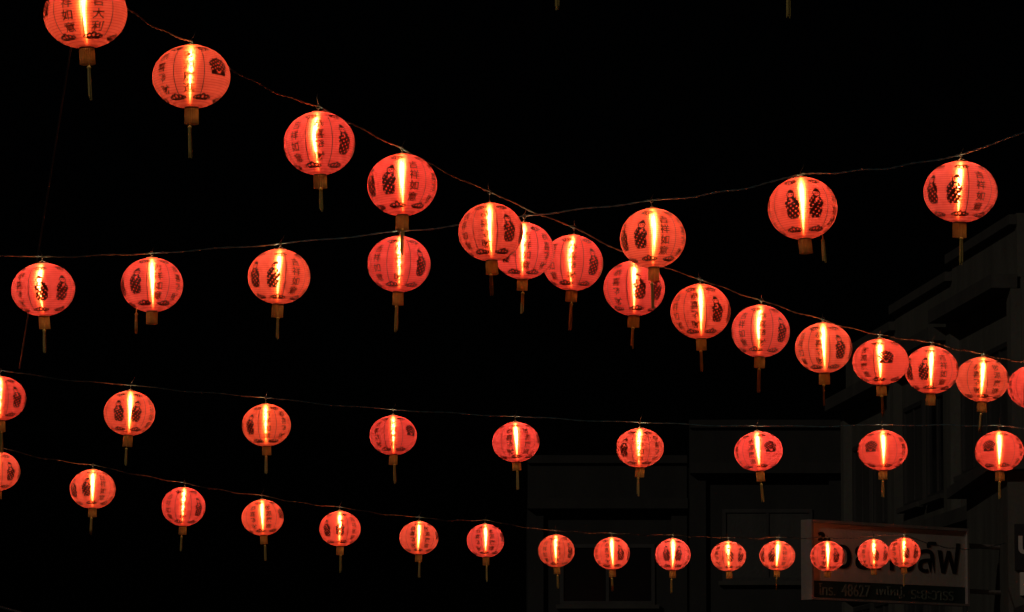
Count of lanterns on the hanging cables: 46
